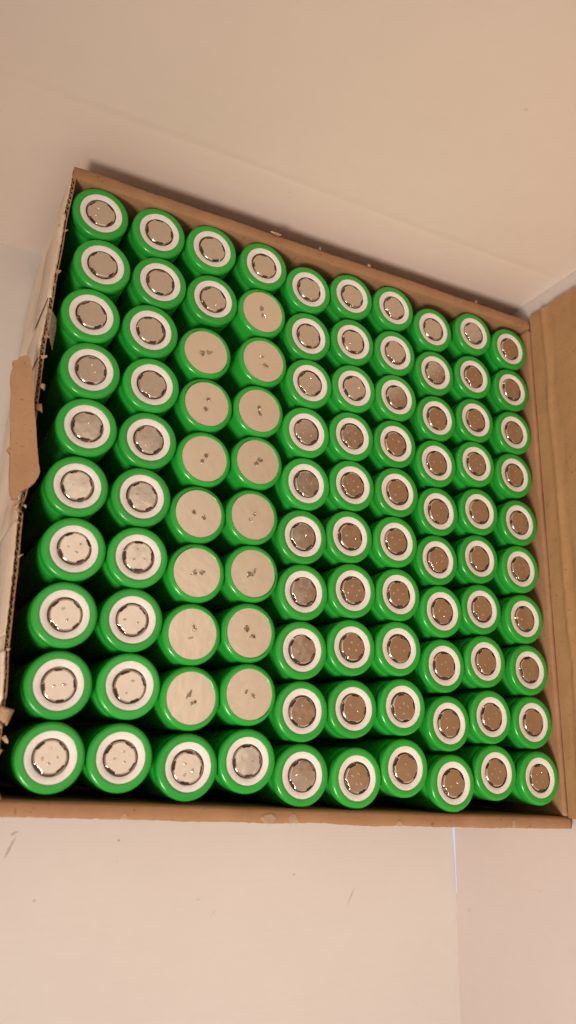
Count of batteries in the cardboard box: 100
